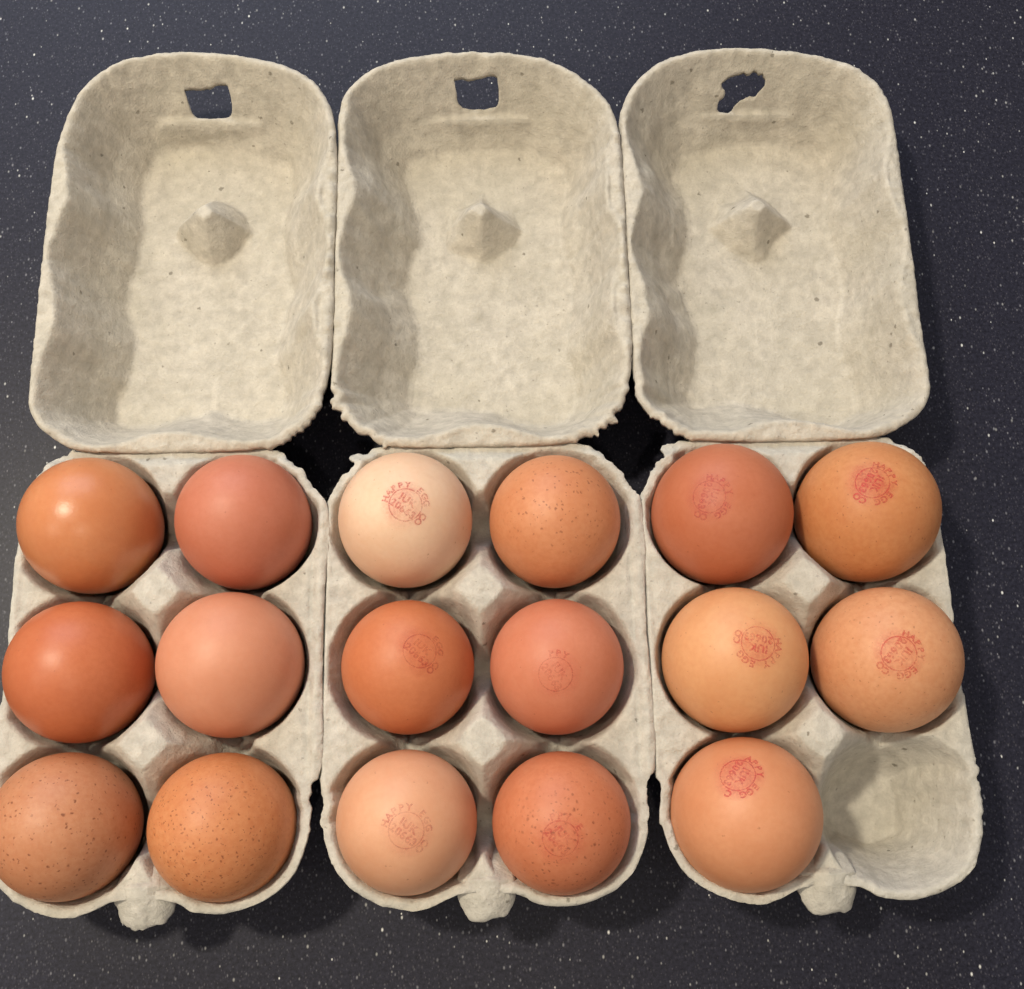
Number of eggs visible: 17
